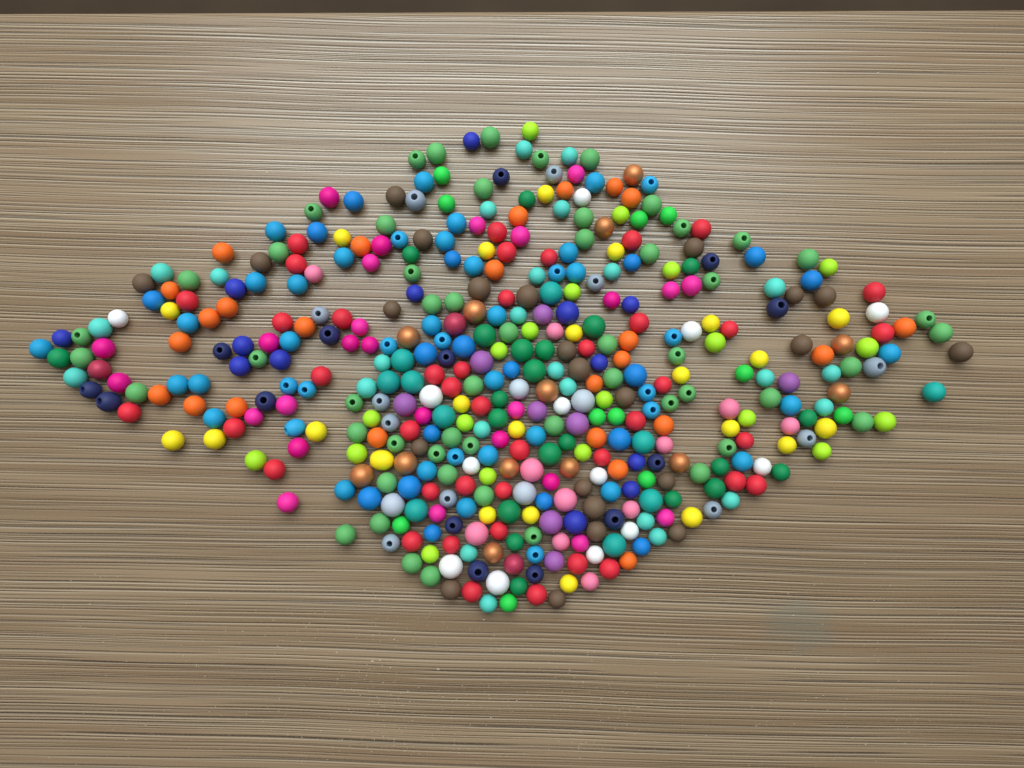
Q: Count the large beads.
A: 46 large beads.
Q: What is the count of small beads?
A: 192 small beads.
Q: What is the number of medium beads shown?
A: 192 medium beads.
